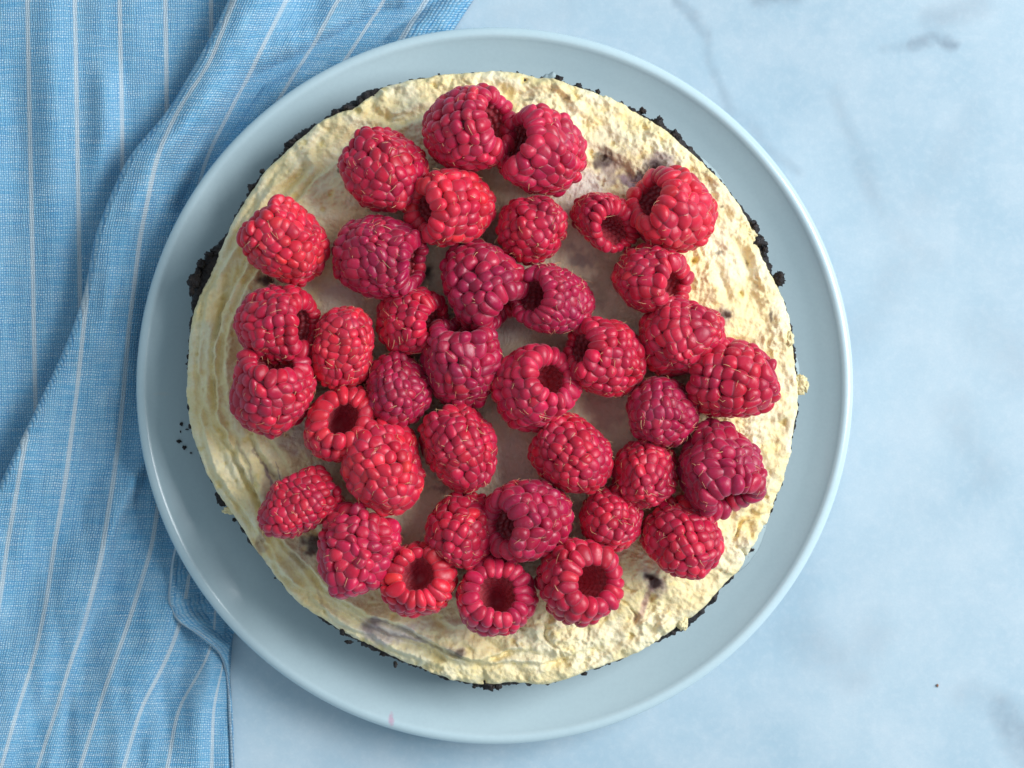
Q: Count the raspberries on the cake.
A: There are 38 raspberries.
